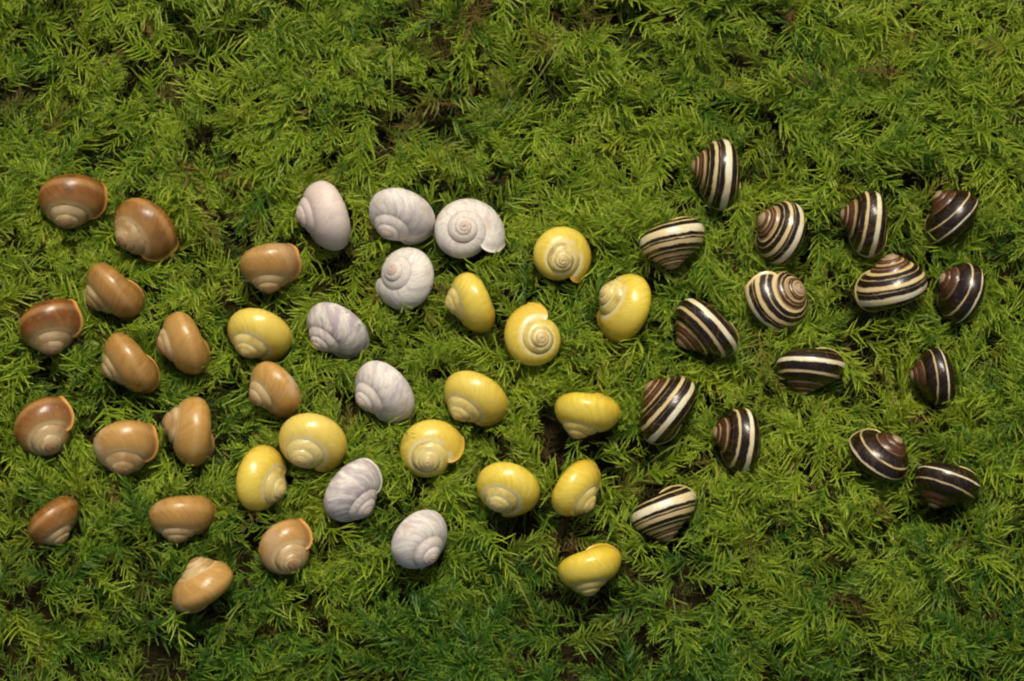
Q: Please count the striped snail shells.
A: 16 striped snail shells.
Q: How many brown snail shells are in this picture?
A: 15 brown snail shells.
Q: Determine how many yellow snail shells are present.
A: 13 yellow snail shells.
